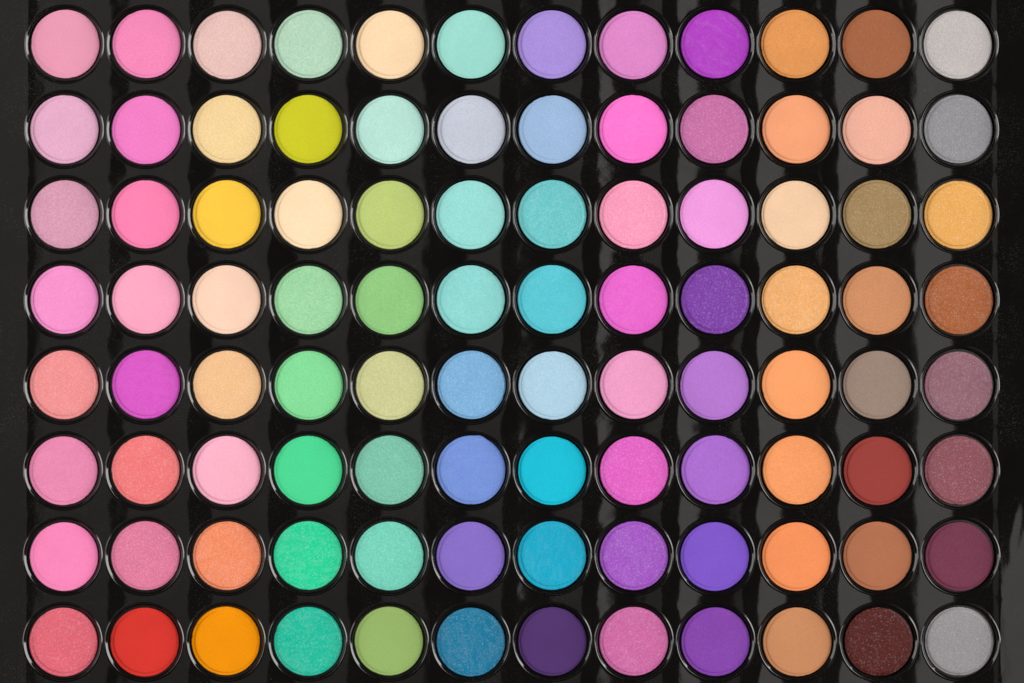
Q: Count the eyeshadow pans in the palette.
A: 96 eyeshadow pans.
